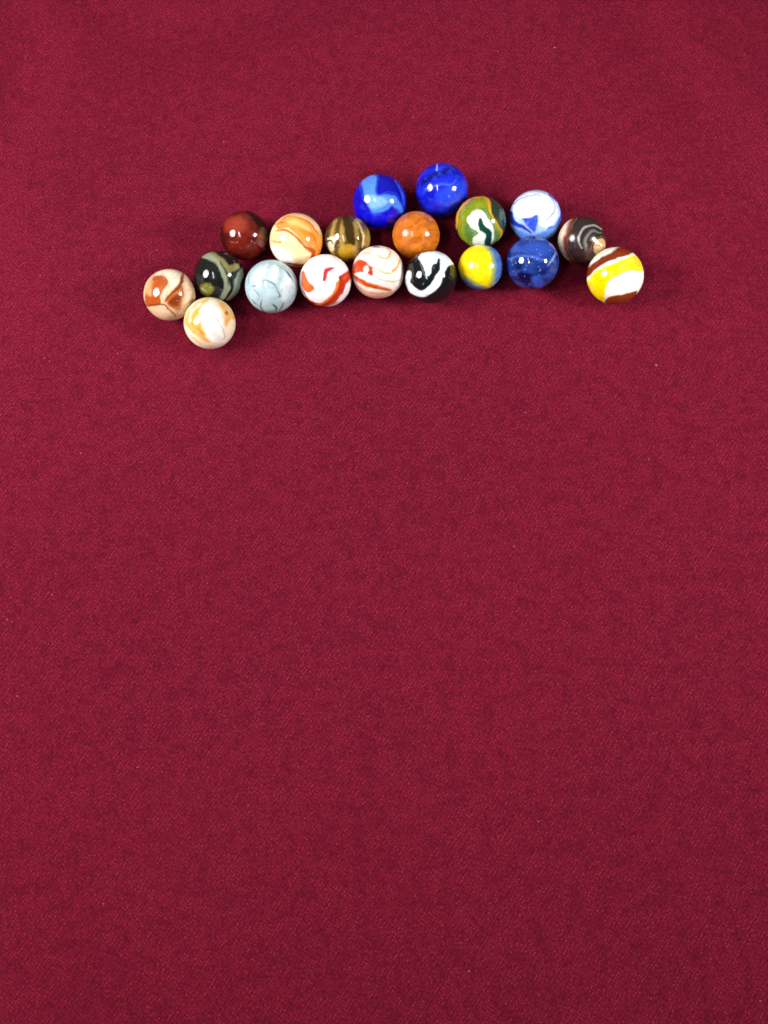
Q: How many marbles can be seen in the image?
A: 19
